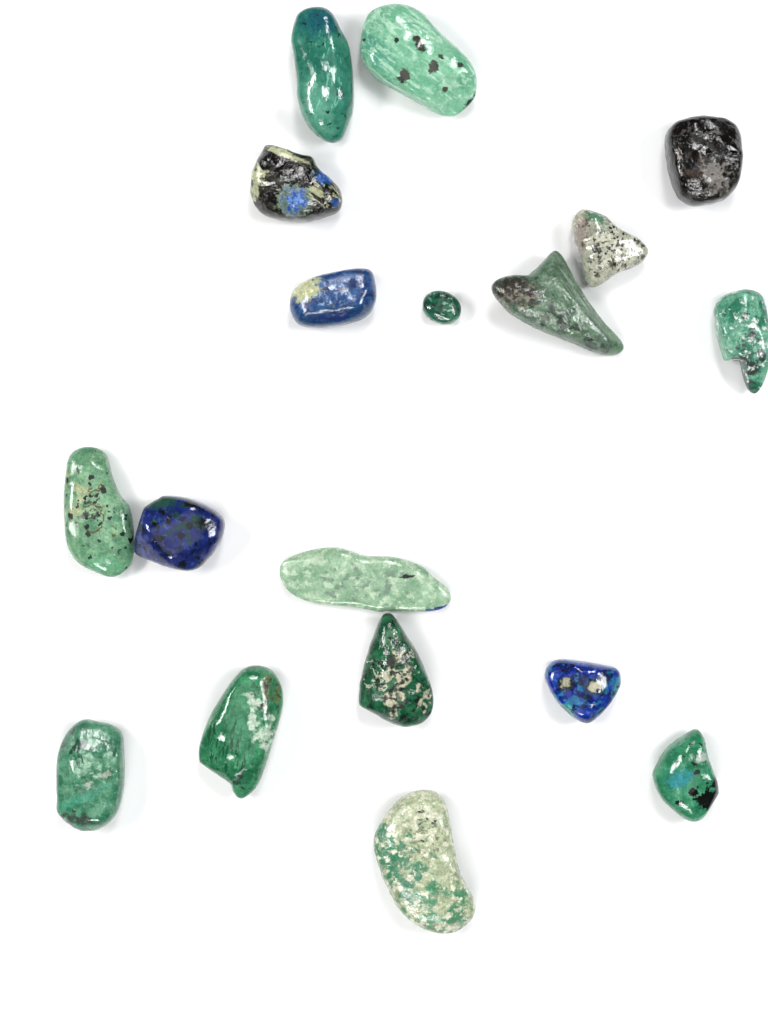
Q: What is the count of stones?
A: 18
